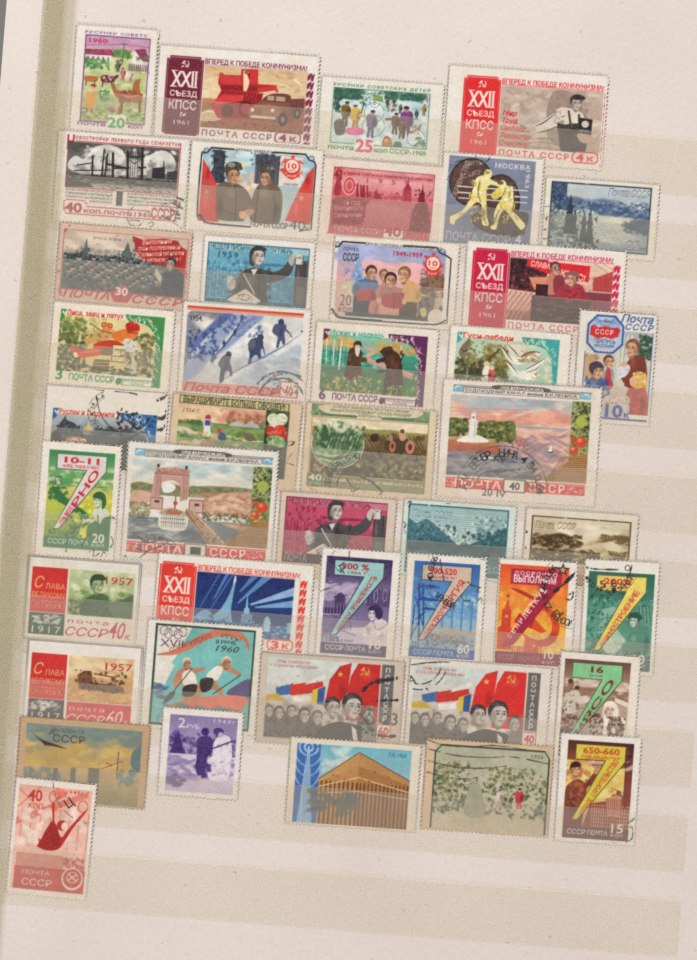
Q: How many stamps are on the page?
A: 44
